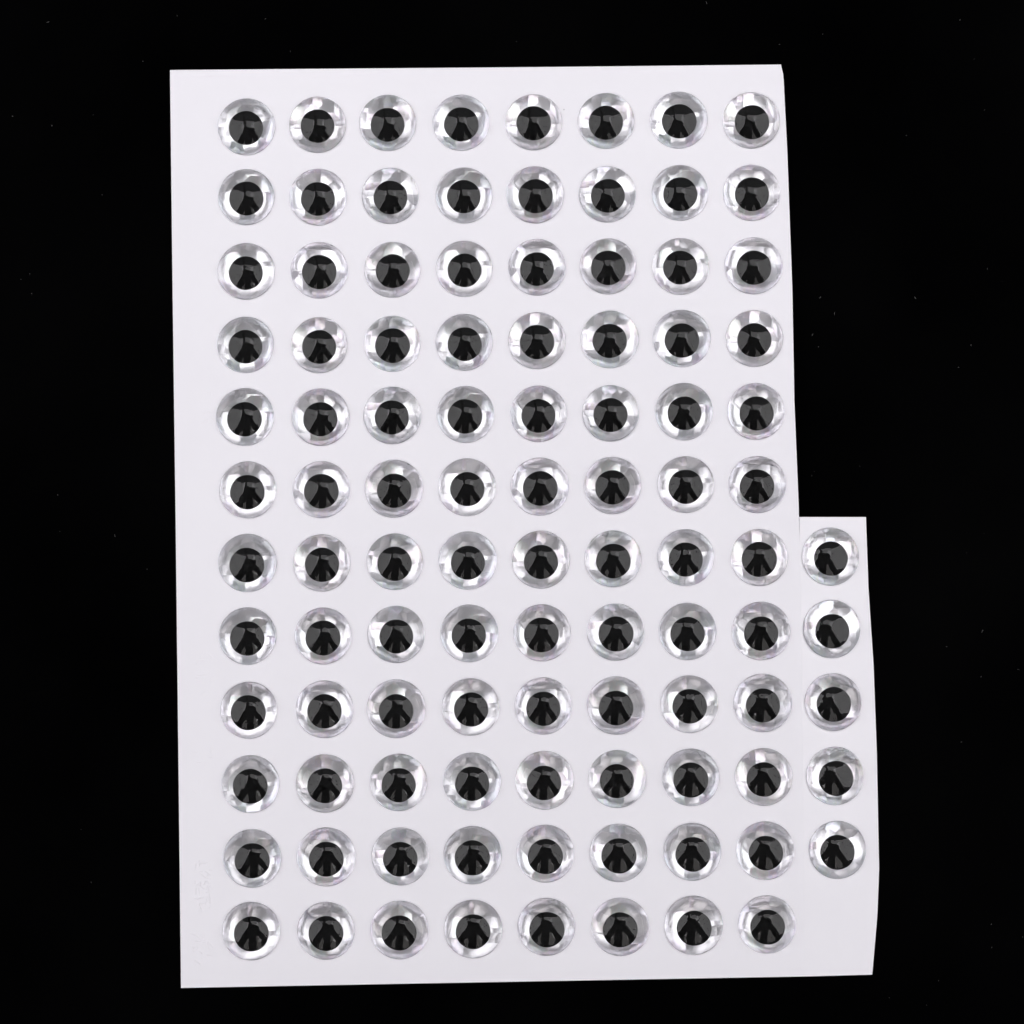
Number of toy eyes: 101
